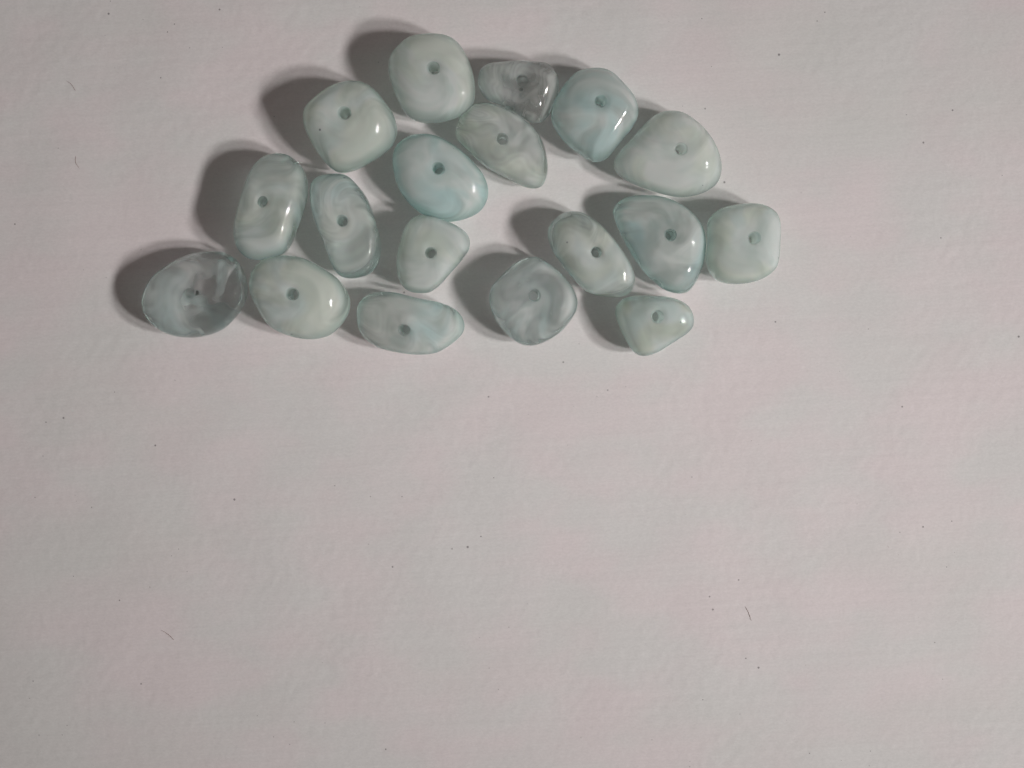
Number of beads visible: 18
